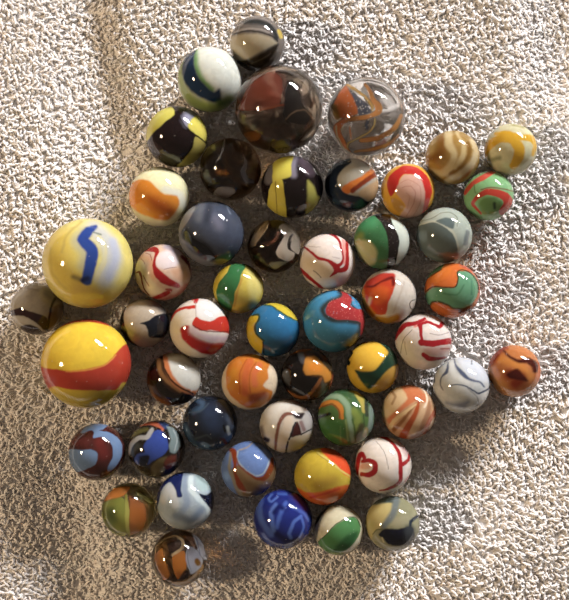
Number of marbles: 51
